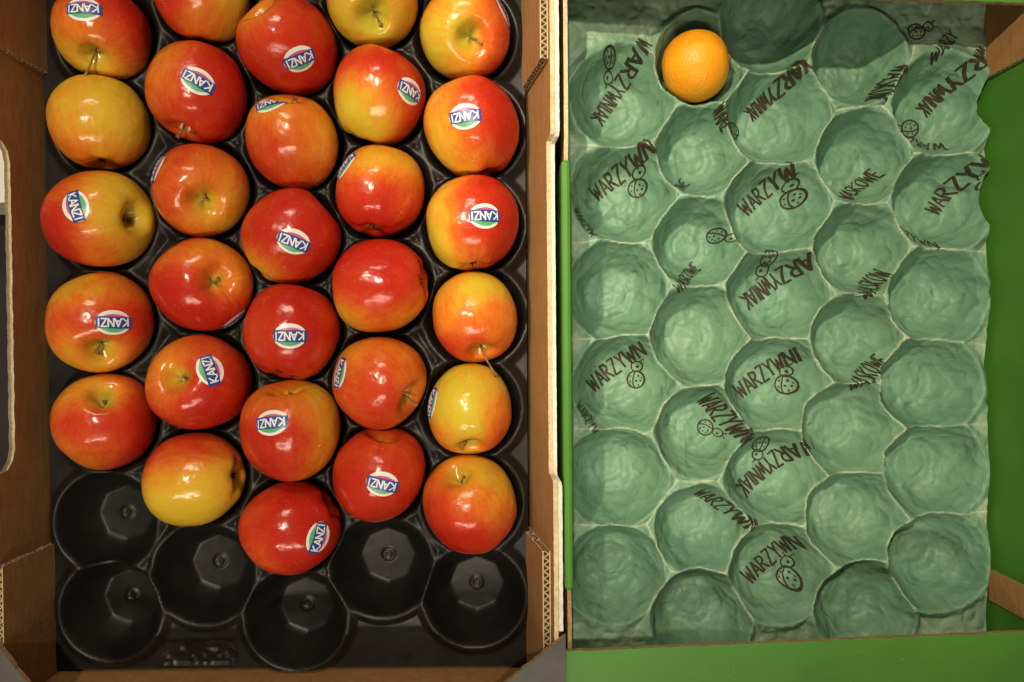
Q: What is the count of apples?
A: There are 29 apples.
